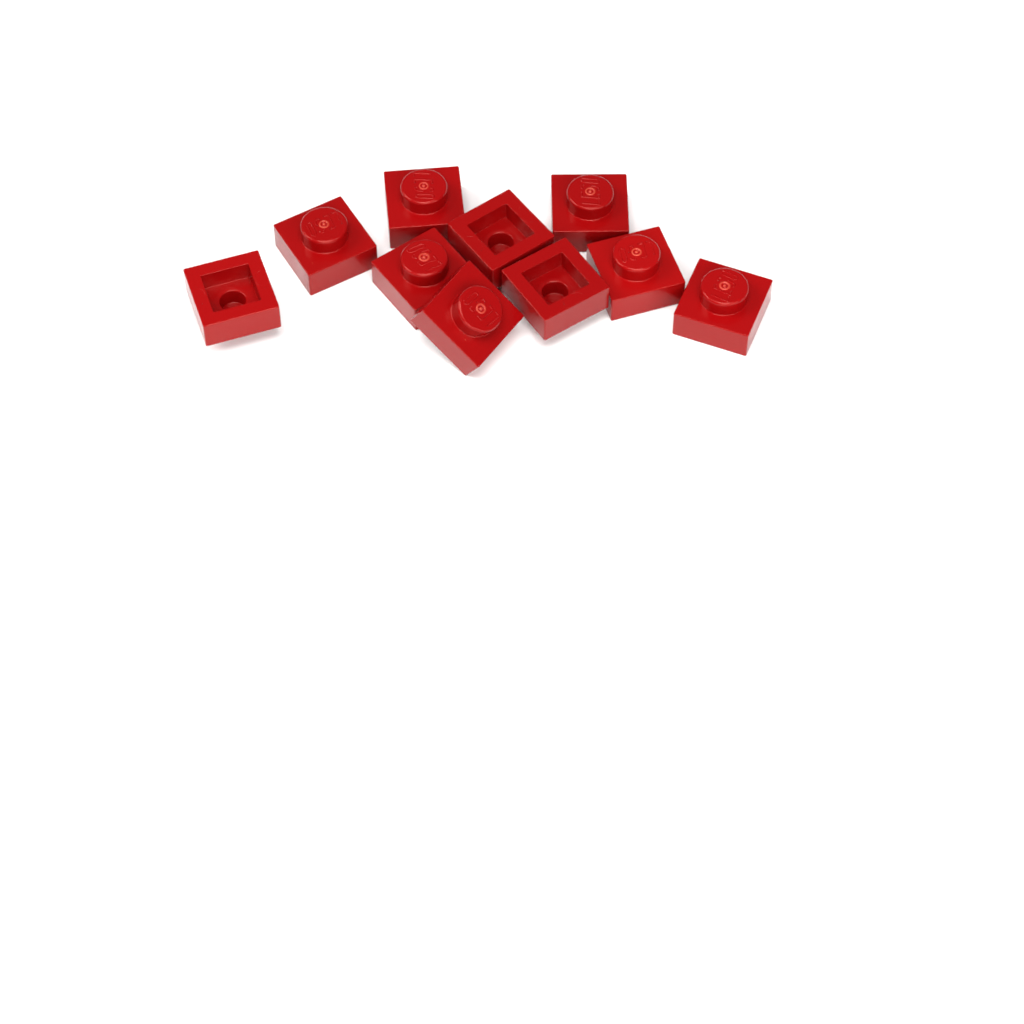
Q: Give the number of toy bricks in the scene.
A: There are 10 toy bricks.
